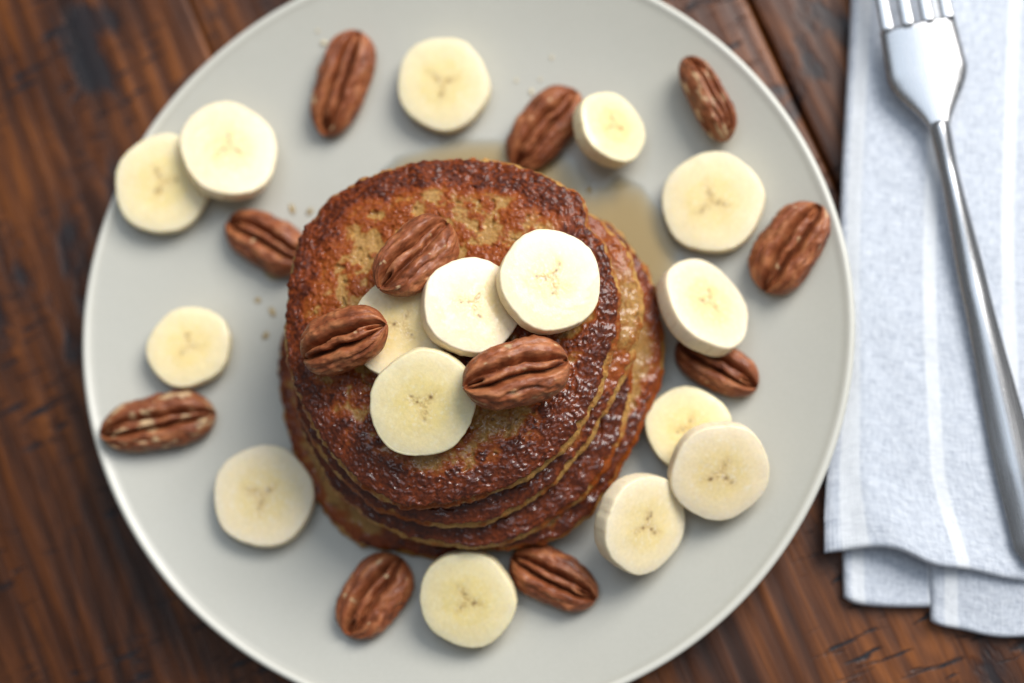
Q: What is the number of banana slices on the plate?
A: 16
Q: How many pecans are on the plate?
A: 12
